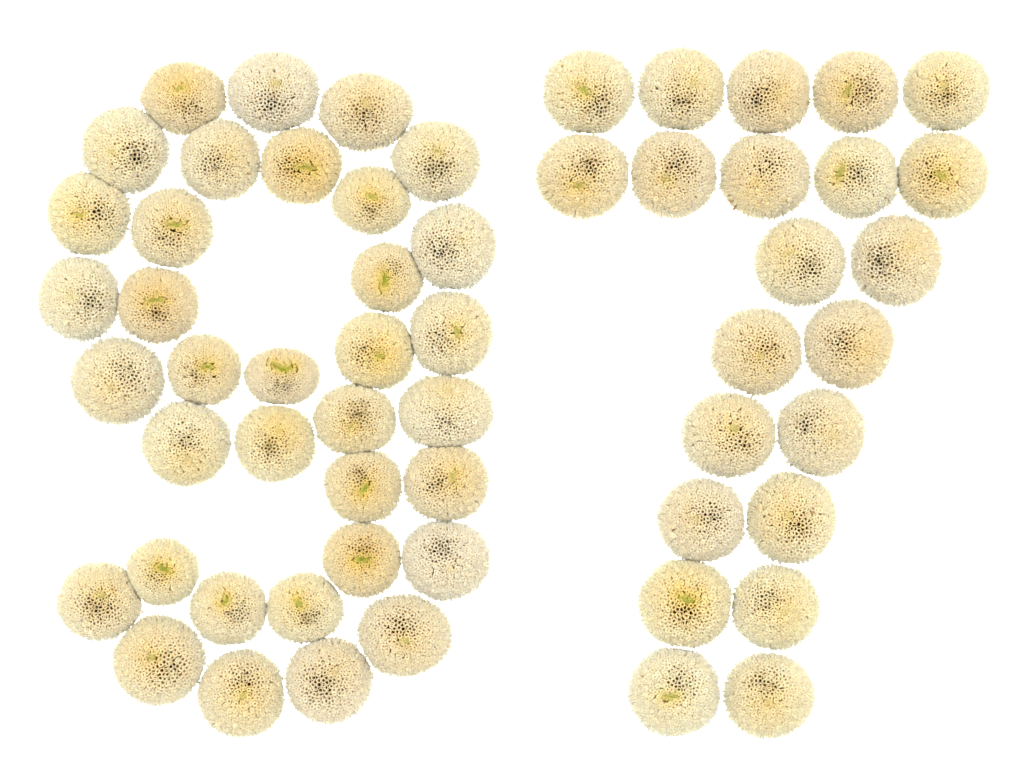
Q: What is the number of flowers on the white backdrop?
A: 57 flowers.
